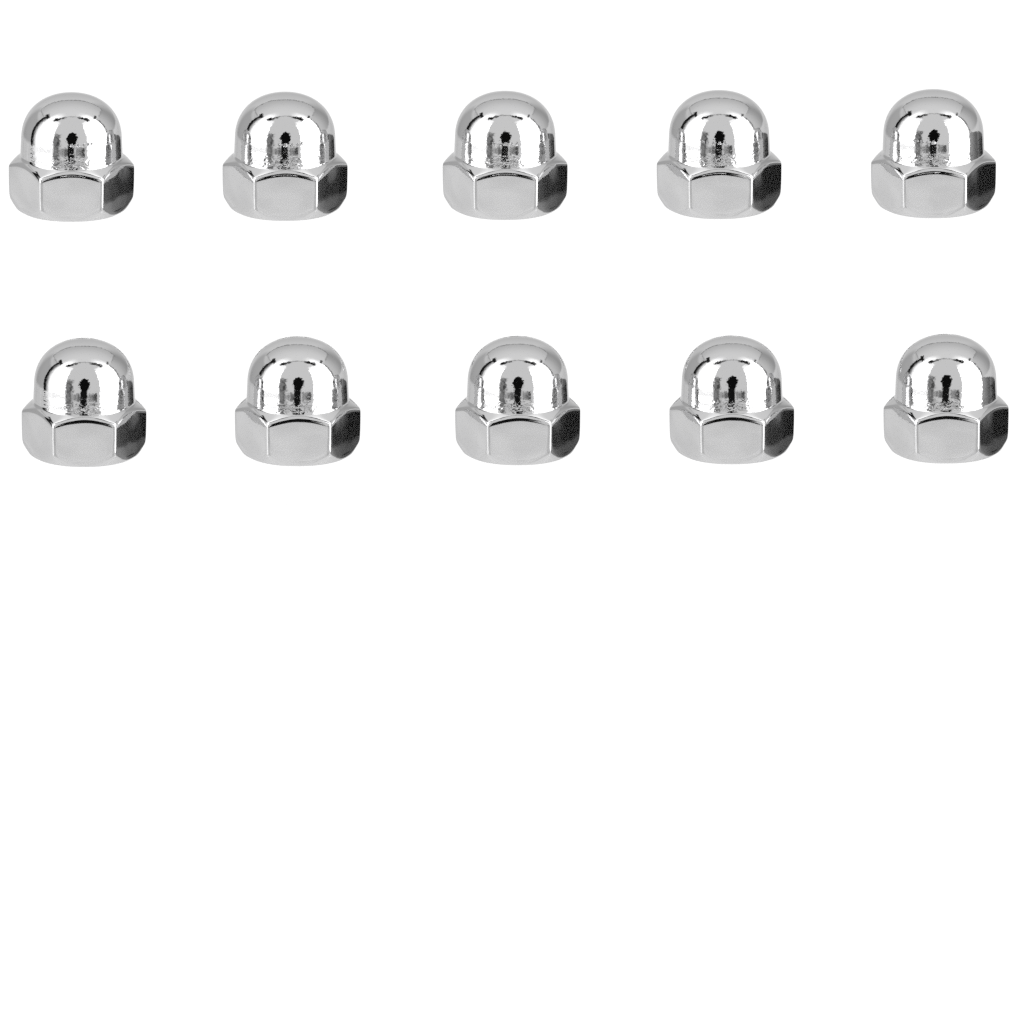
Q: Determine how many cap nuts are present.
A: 10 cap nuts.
